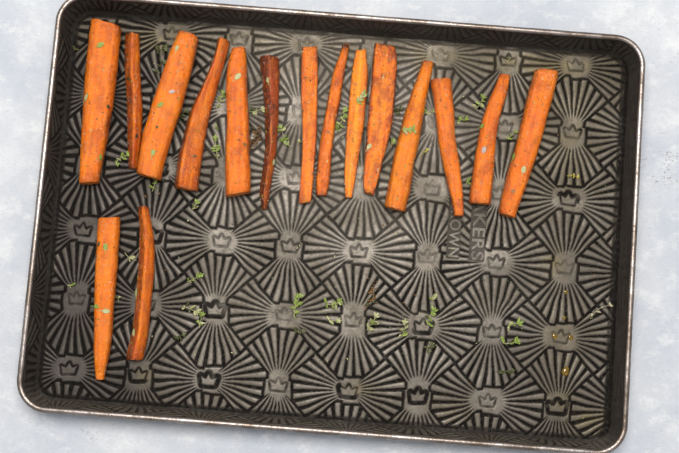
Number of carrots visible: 16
